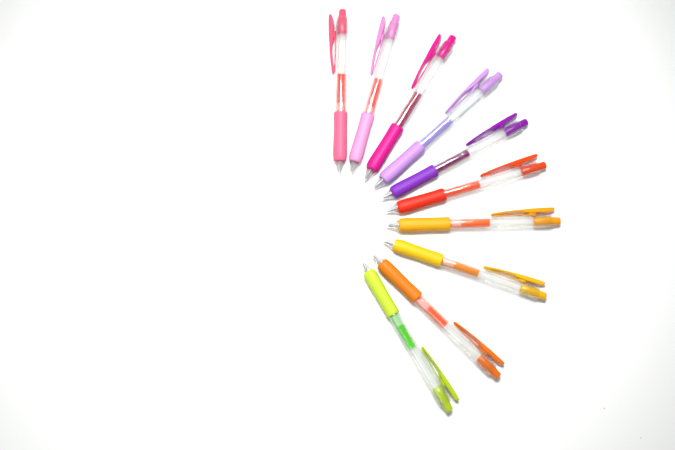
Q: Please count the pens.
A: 10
